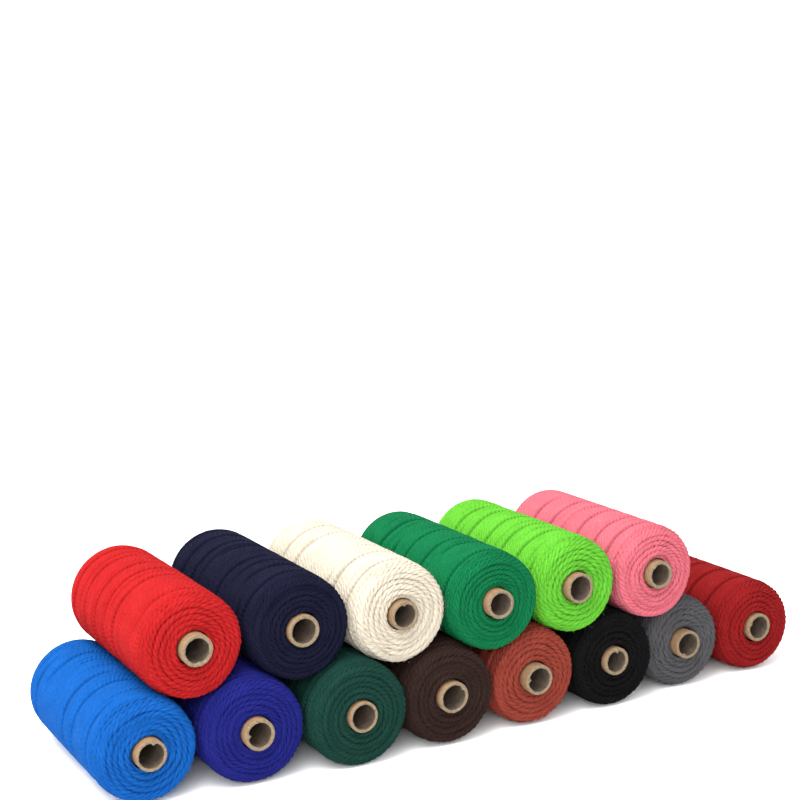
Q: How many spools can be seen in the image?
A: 14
